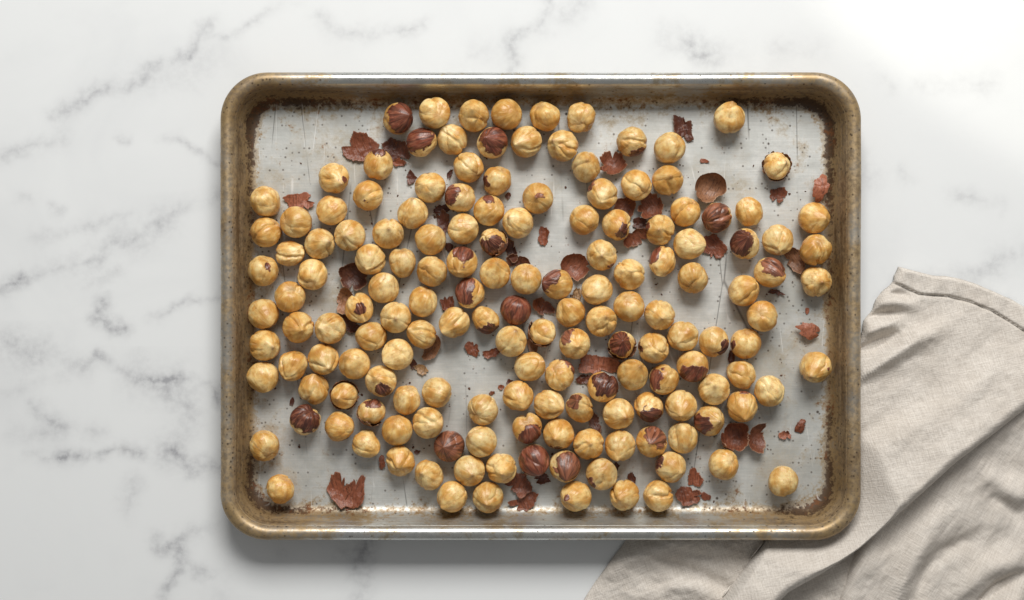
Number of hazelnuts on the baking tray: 157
